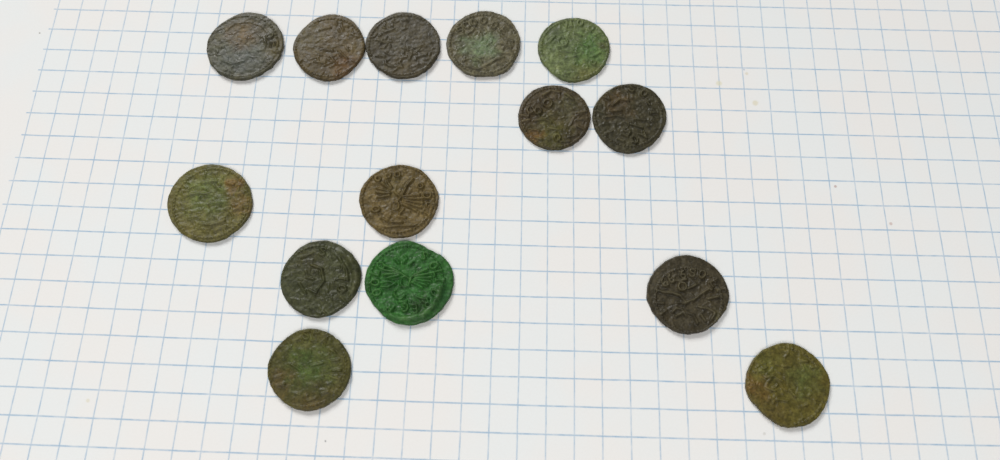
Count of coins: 14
